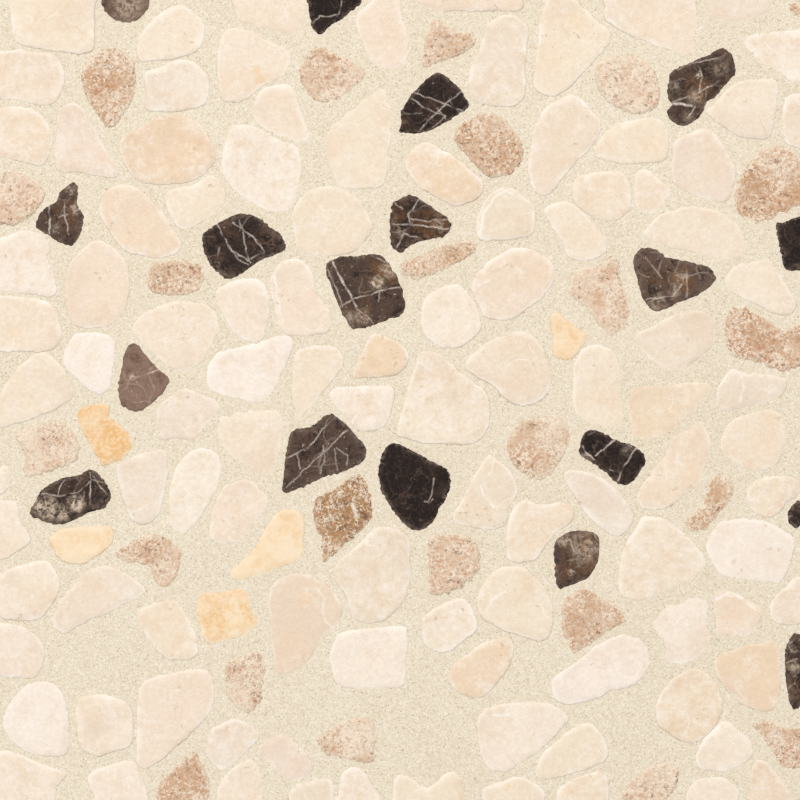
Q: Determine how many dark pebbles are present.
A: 18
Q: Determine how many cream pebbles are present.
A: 103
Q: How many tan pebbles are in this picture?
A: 24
